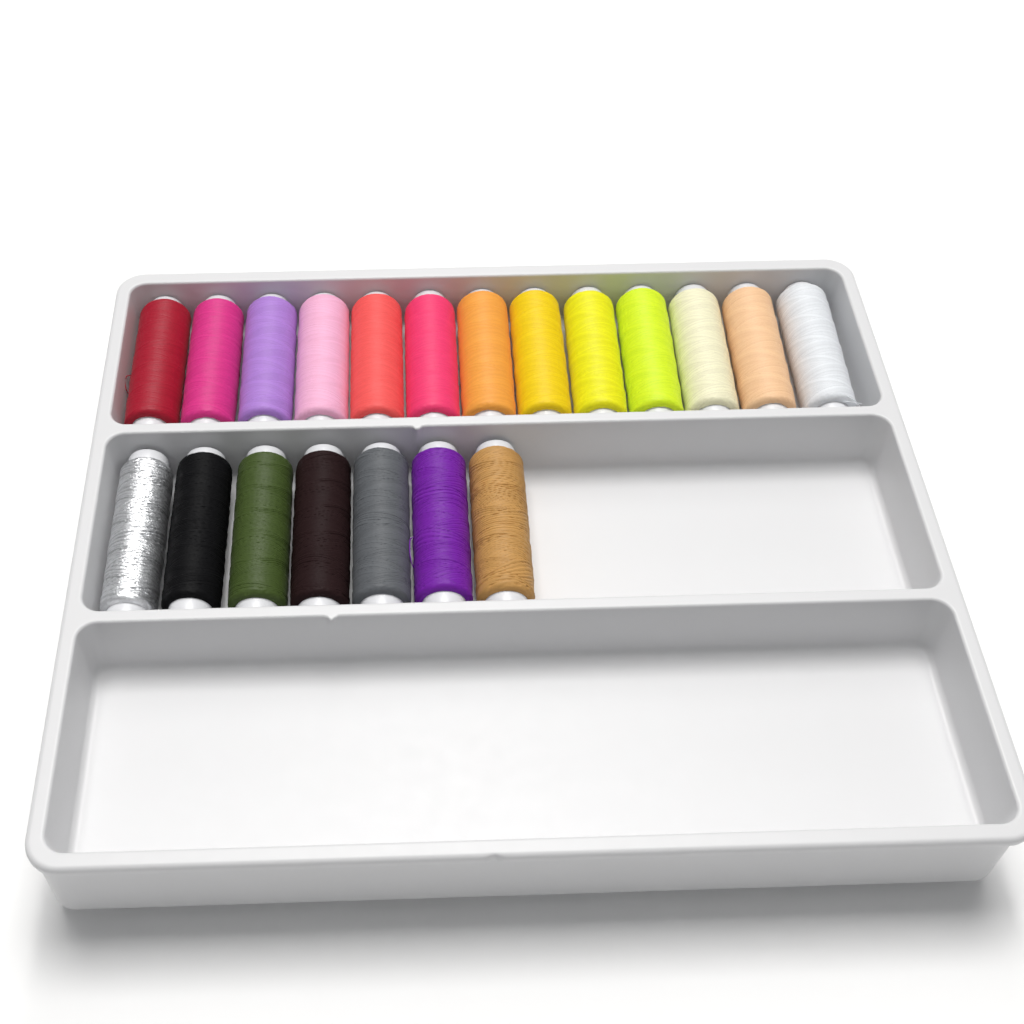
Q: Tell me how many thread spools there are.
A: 20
